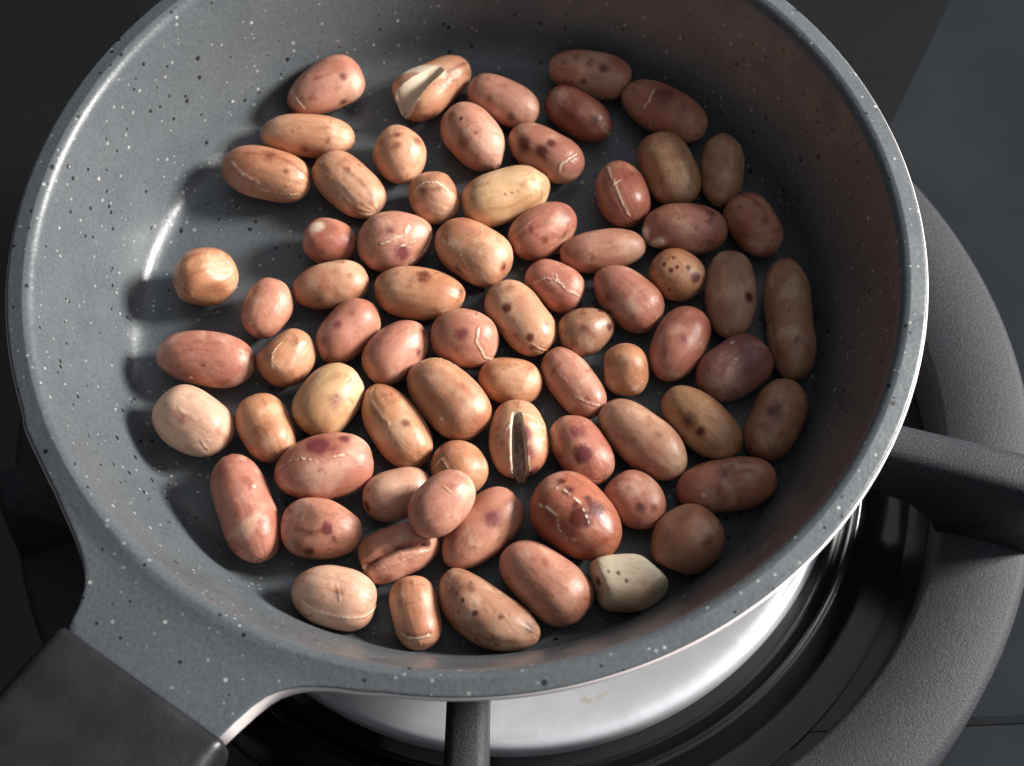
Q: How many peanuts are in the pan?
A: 72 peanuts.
